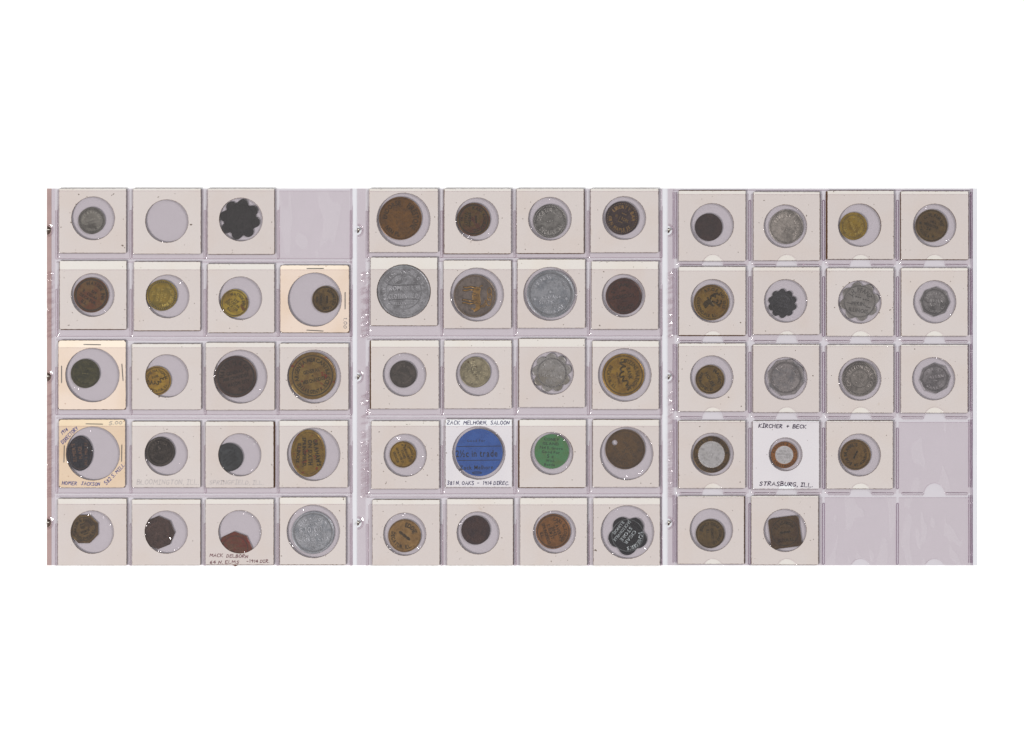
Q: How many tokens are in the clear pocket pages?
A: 55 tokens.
